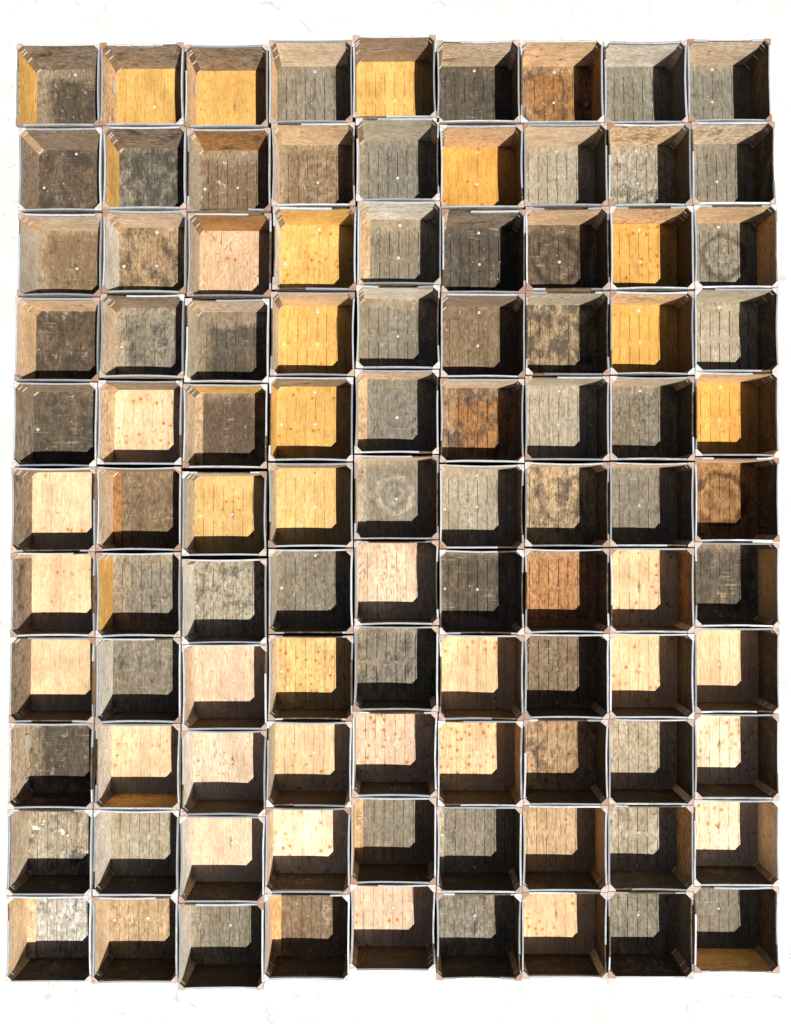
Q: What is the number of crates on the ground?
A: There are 99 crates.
